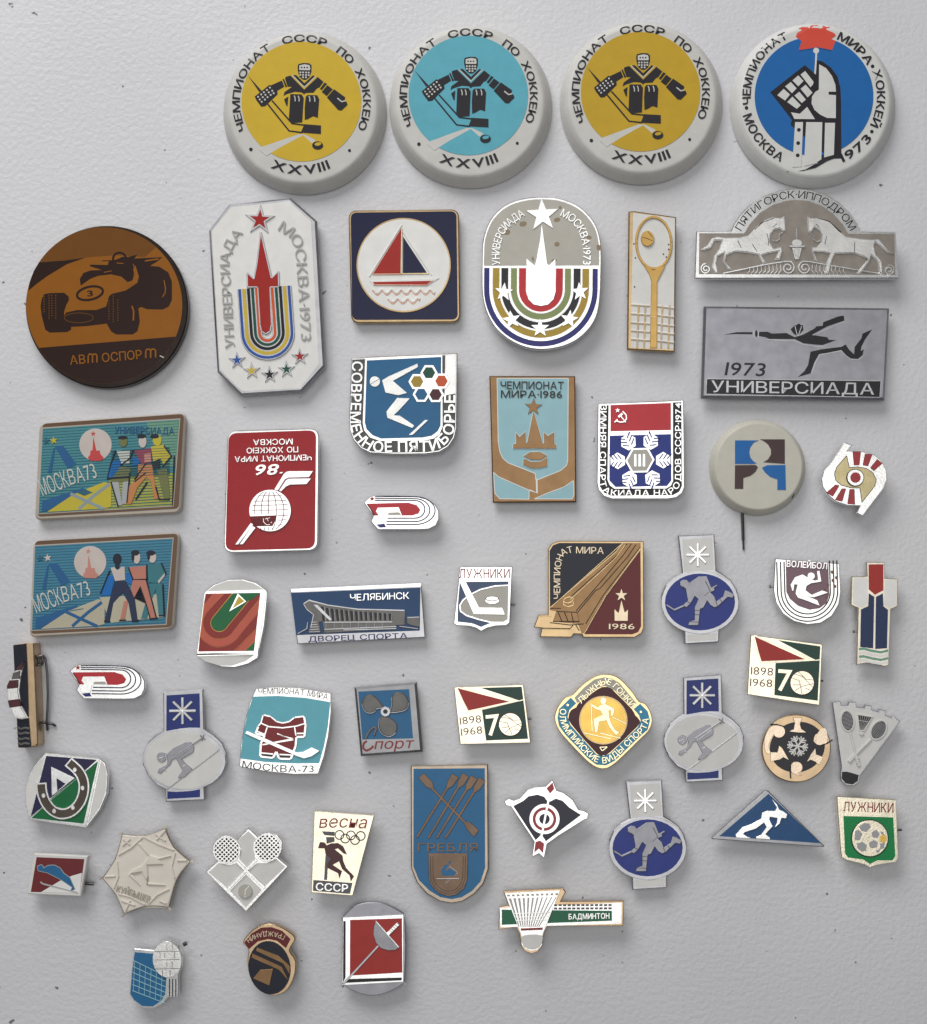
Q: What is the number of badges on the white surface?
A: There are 52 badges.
